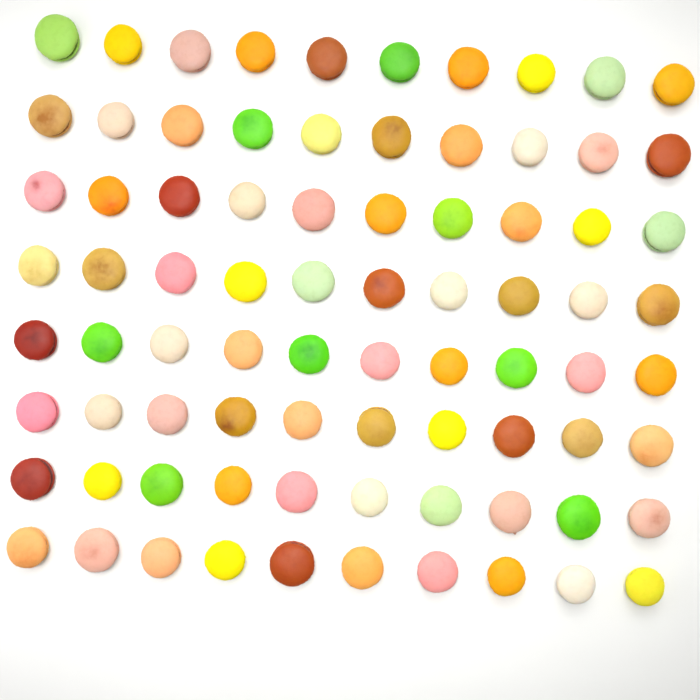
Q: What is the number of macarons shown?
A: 80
